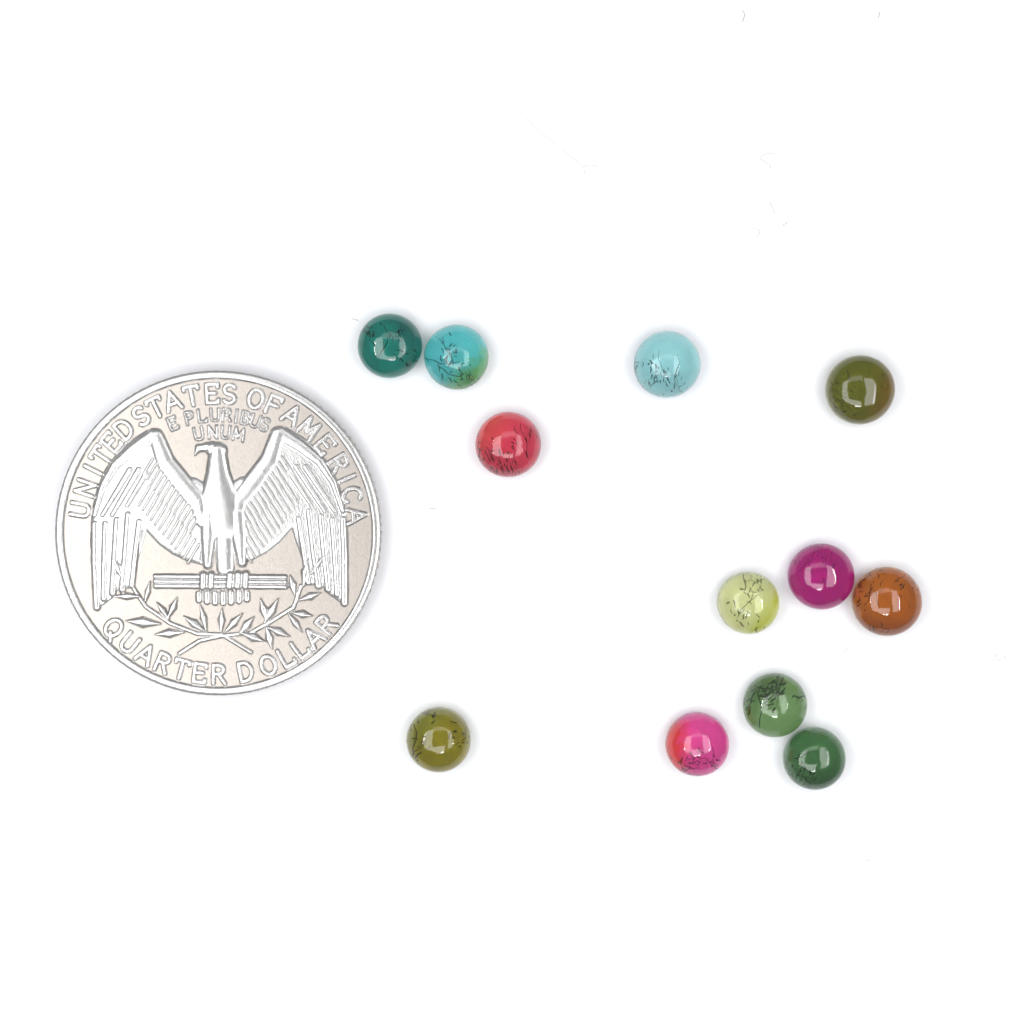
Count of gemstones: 12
